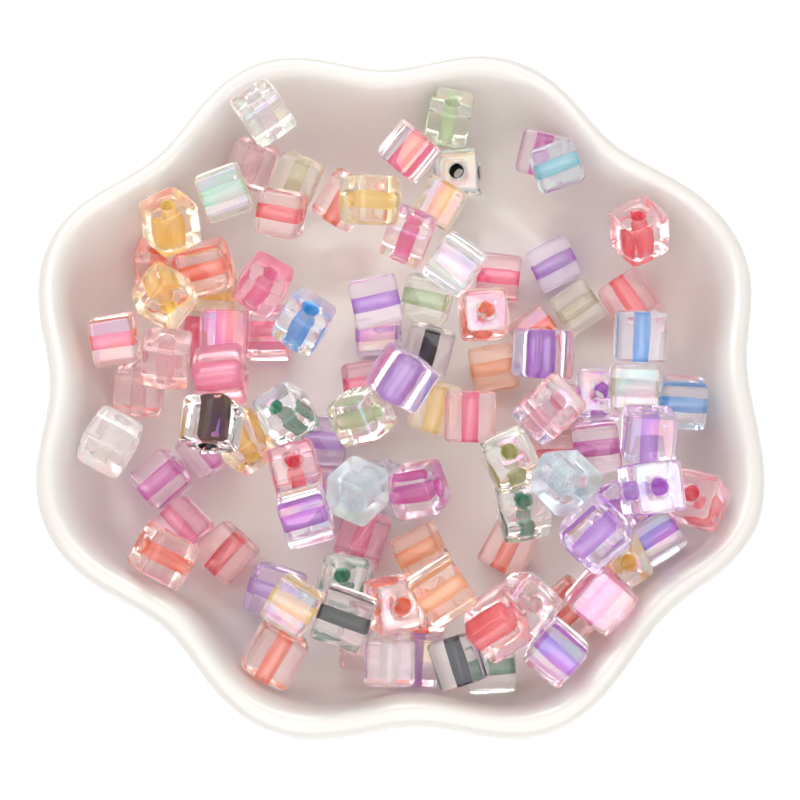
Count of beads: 102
